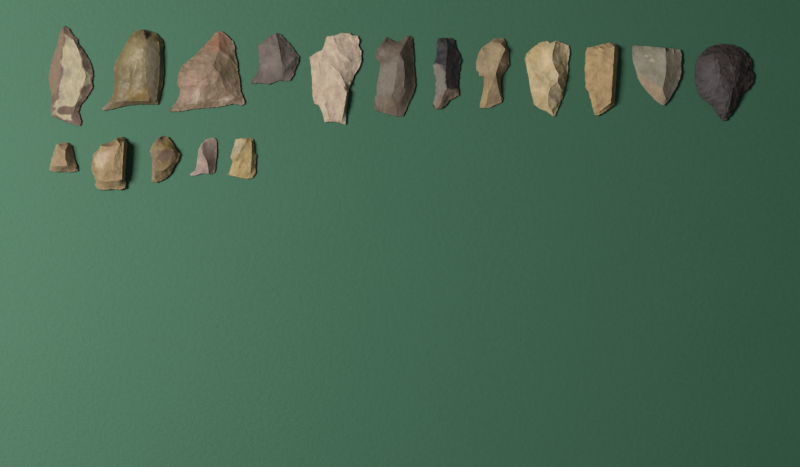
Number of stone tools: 17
